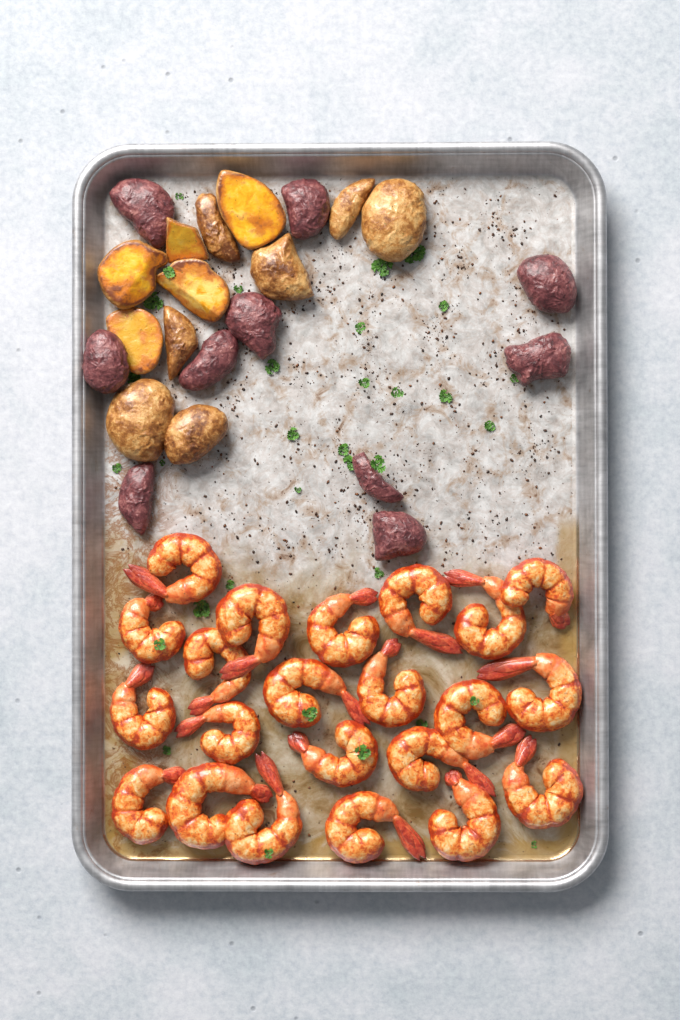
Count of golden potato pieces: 12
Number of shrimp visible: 22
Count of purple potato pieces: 10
